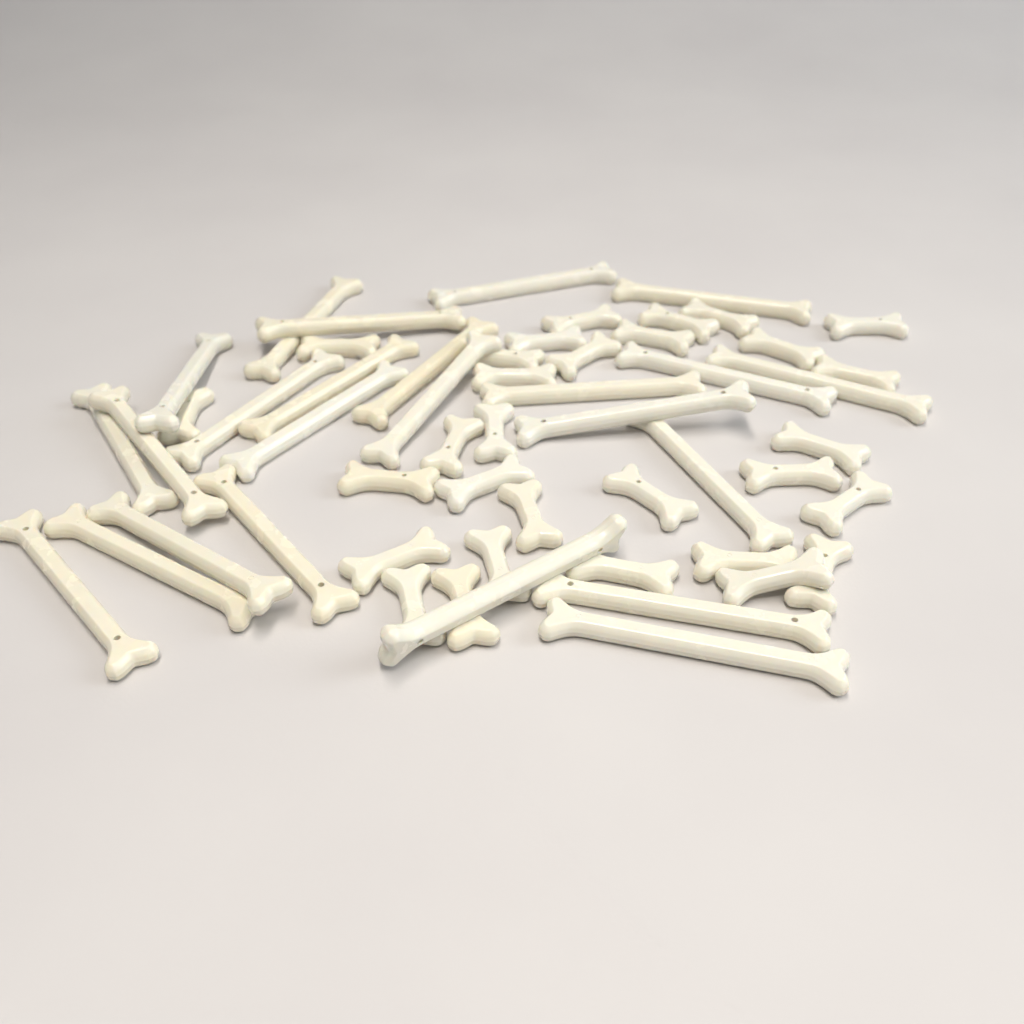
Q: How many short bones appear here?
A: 30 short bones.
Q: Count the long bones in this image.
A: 24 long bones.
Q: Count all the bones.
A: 54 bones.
